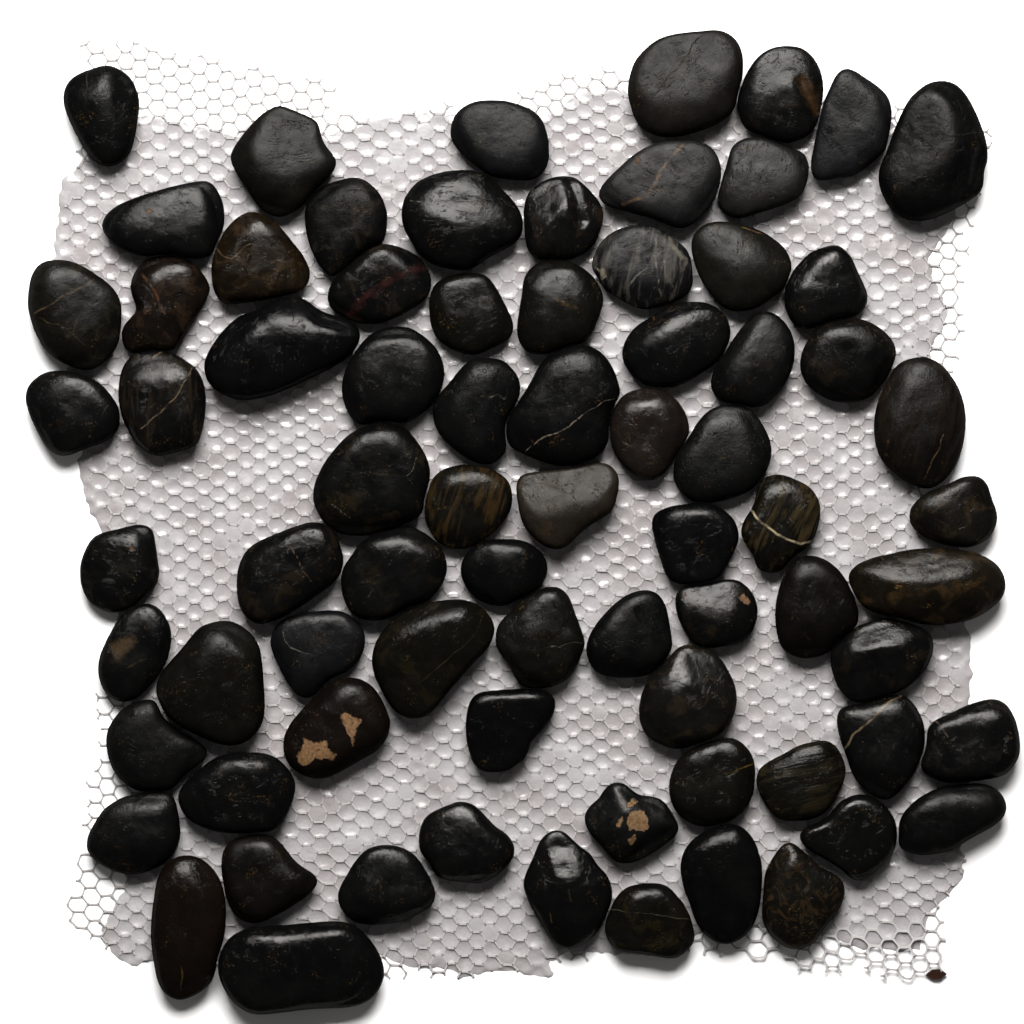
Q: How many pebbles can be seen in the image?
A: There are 76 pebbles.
